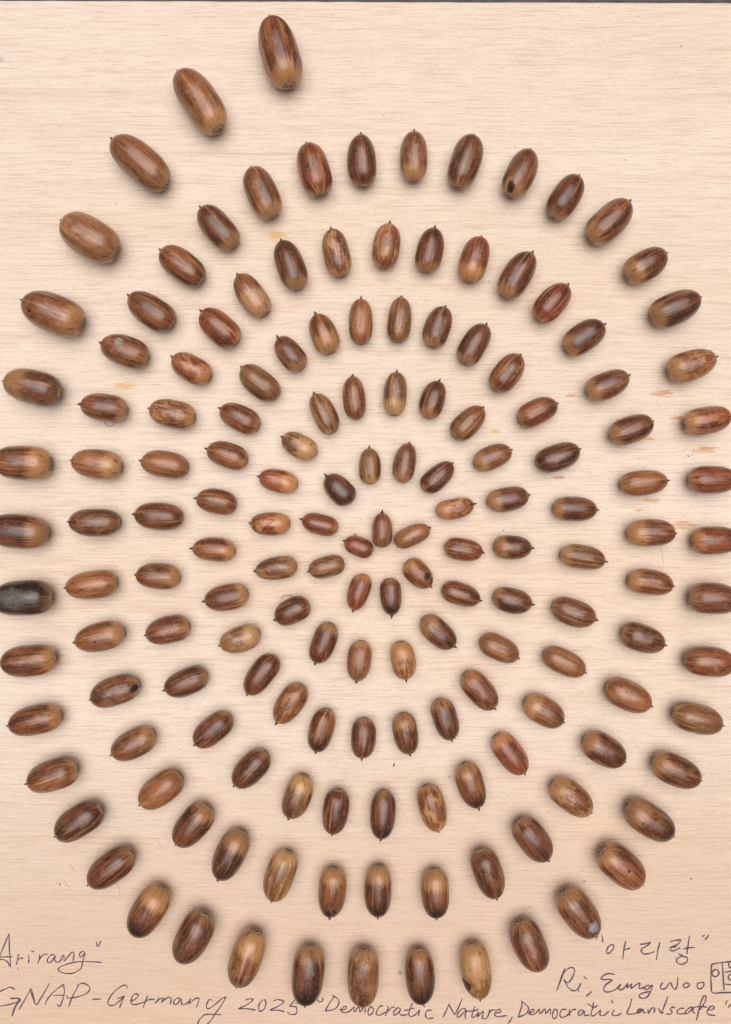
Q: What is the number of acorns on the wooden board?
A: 159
